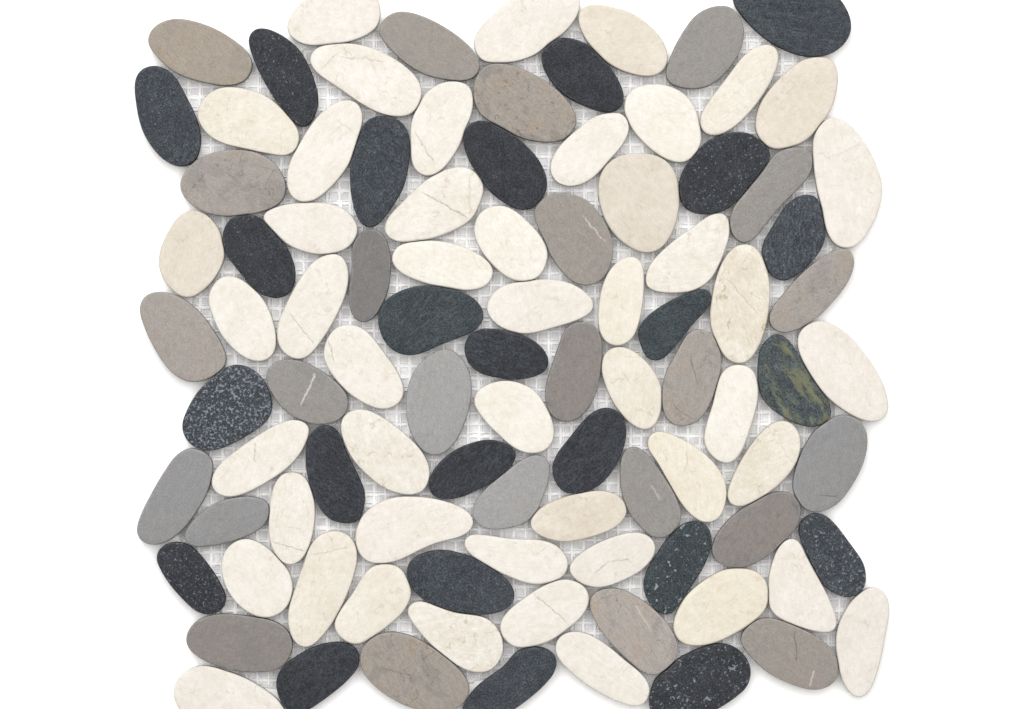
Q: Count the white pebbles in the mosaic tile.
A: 48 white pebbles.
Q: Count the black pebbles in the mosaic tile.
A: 24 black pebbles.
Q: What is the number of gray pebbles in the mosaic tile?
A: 24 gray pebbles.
